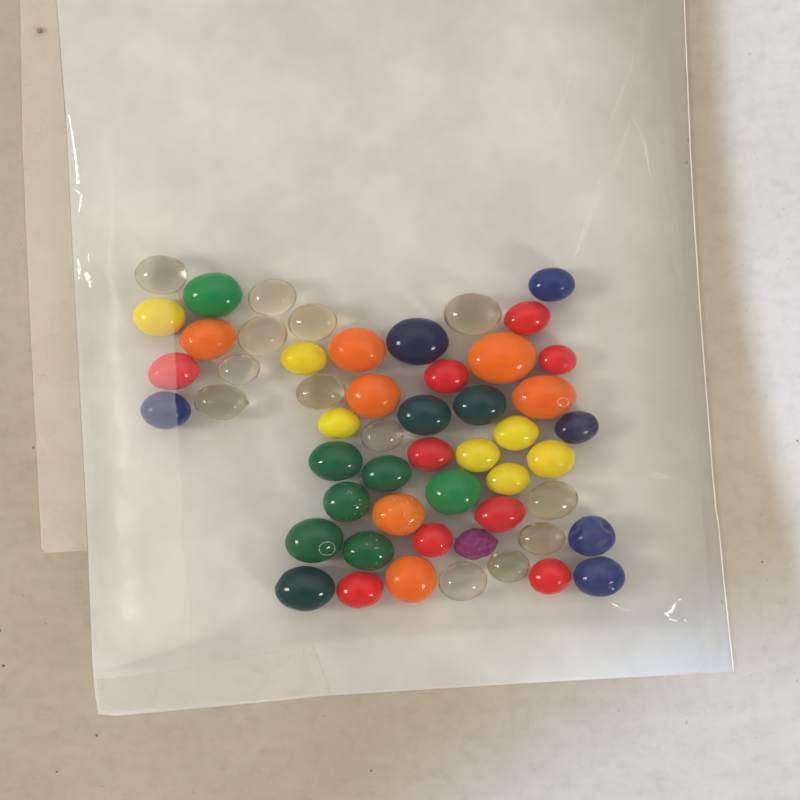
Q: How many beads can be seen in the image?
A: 53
